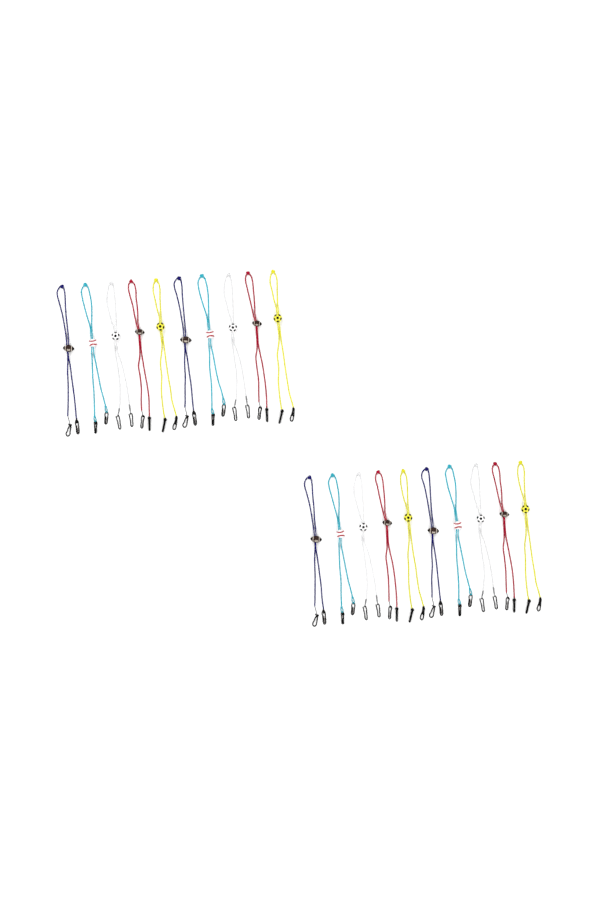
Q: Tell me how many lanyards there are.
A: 20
